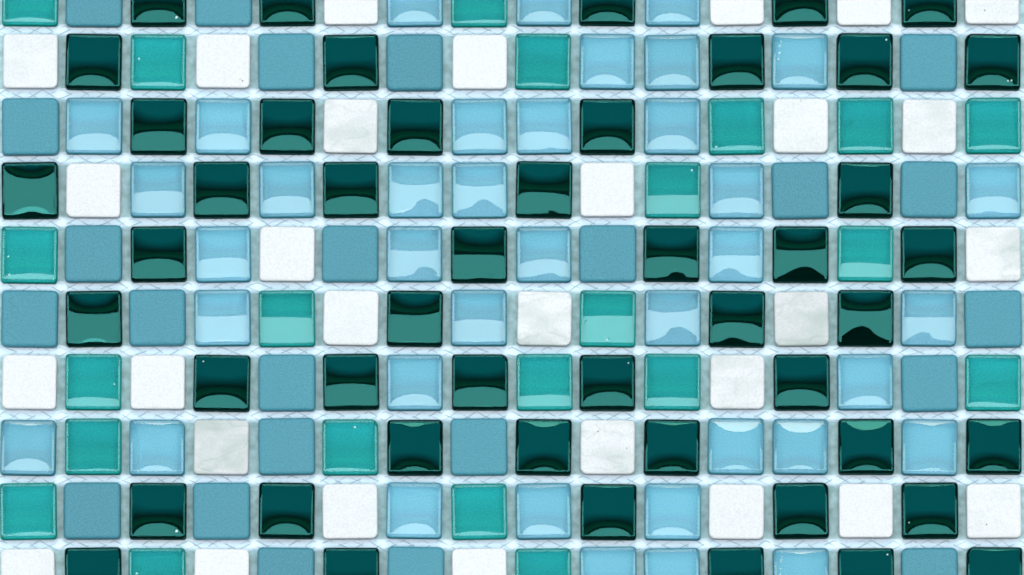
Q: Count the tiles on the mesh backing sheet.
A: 160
